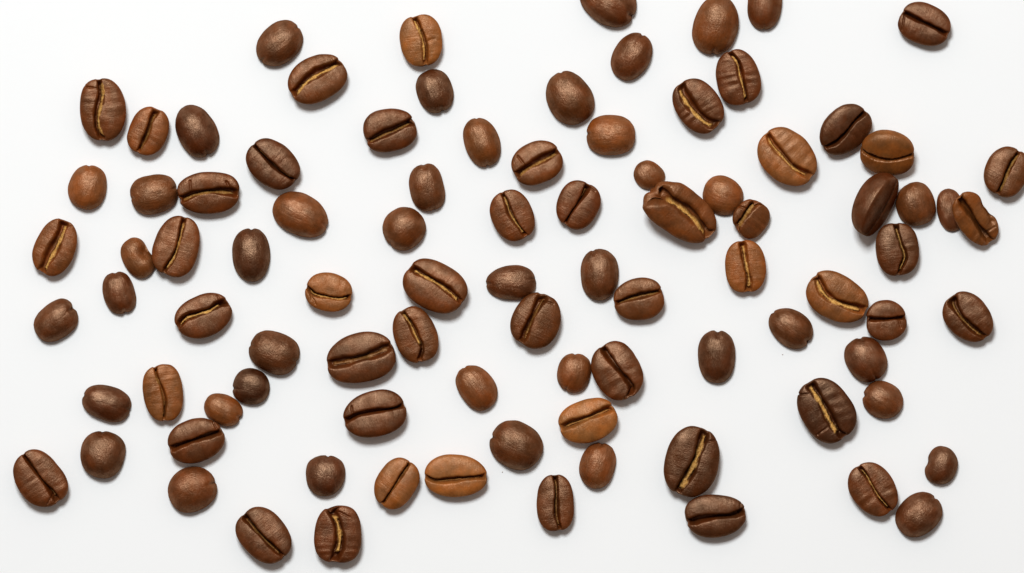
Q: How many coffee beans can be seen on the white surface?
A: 92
